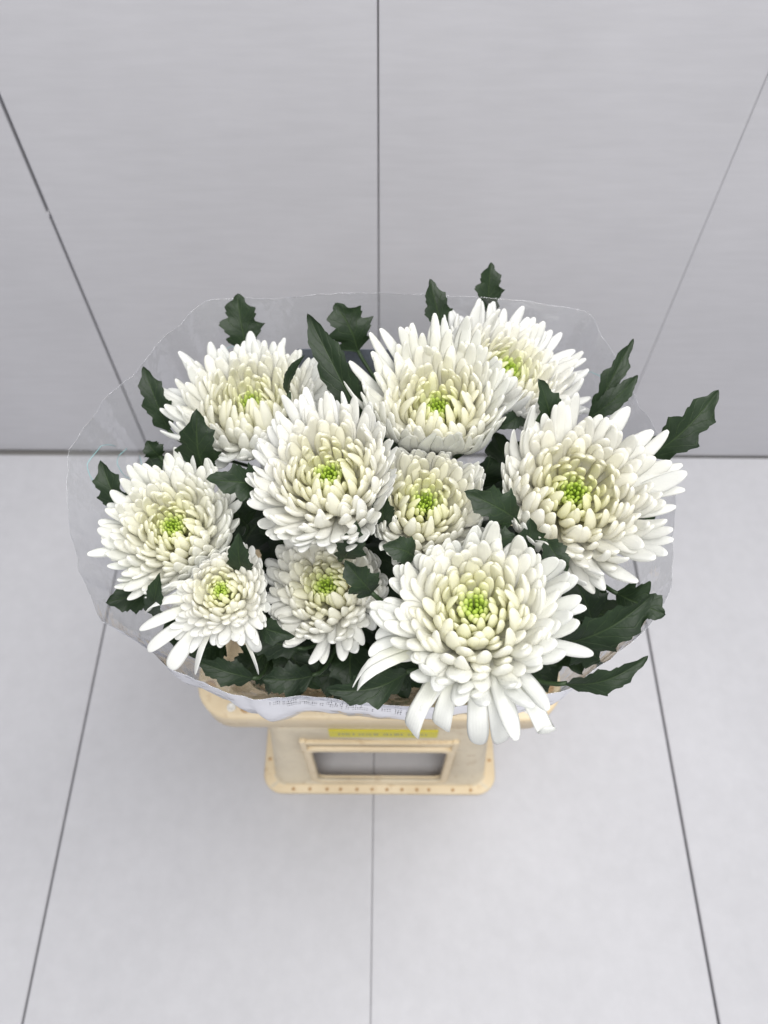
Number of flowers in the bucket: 10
